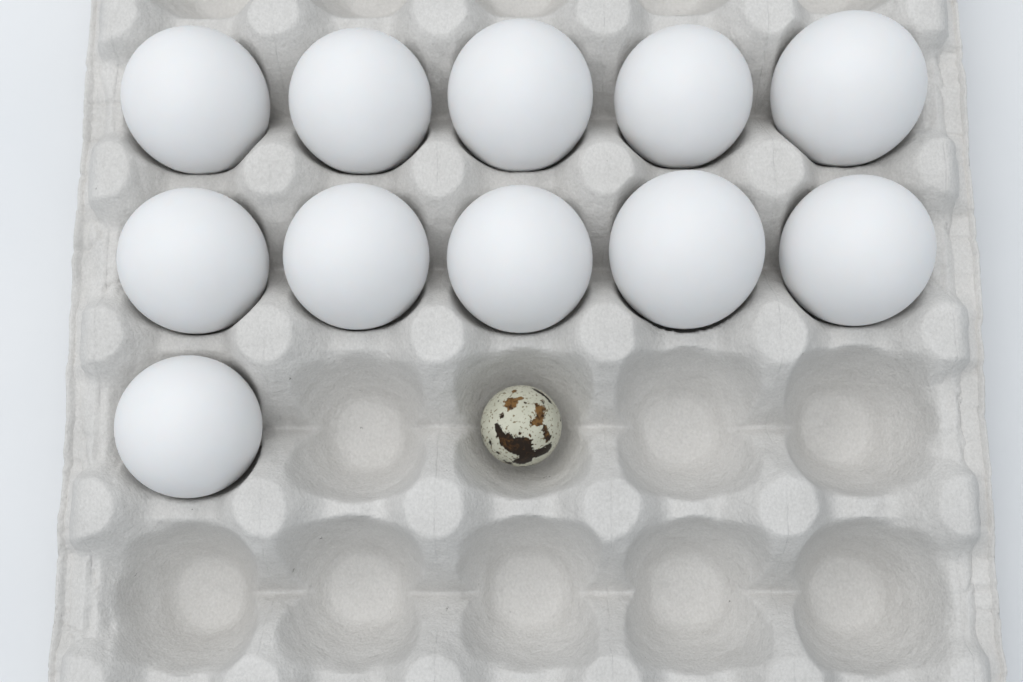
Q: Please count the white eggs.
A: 11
